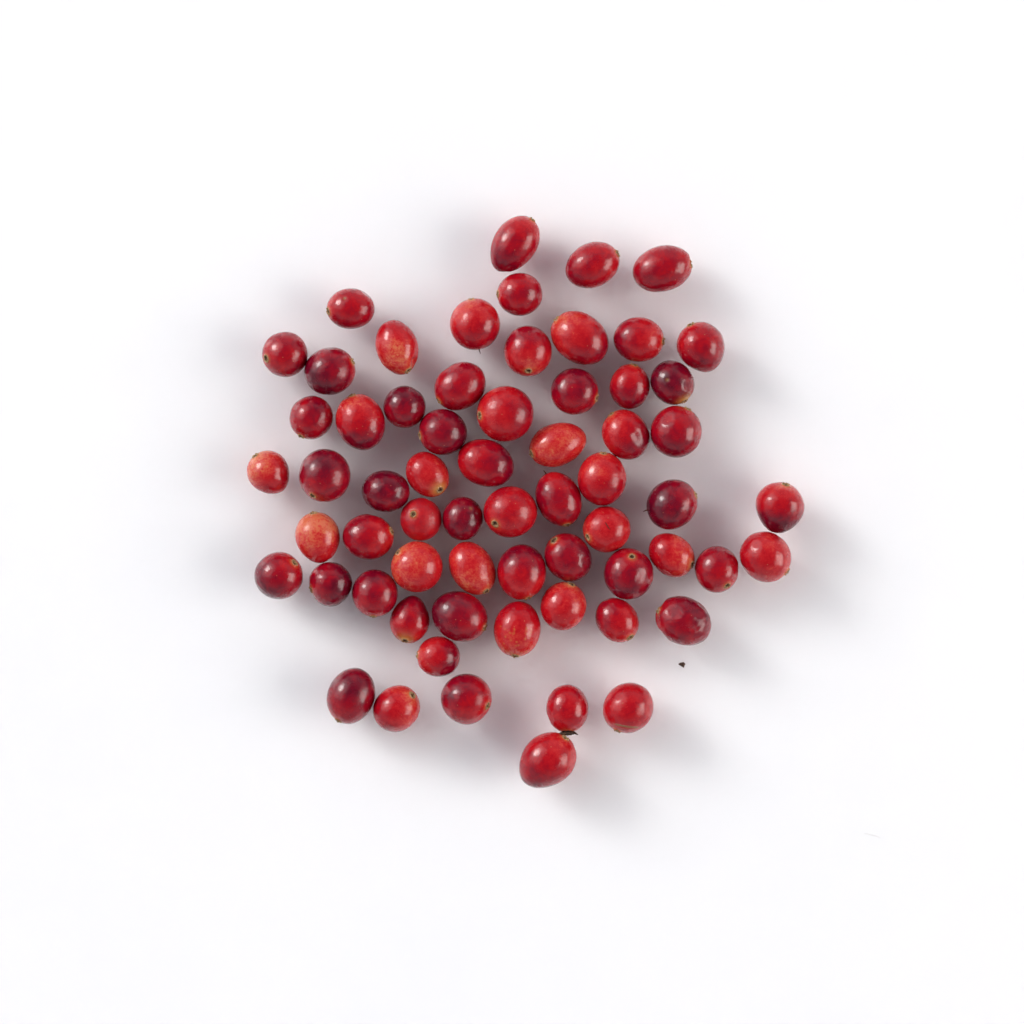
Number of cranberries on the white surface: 64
